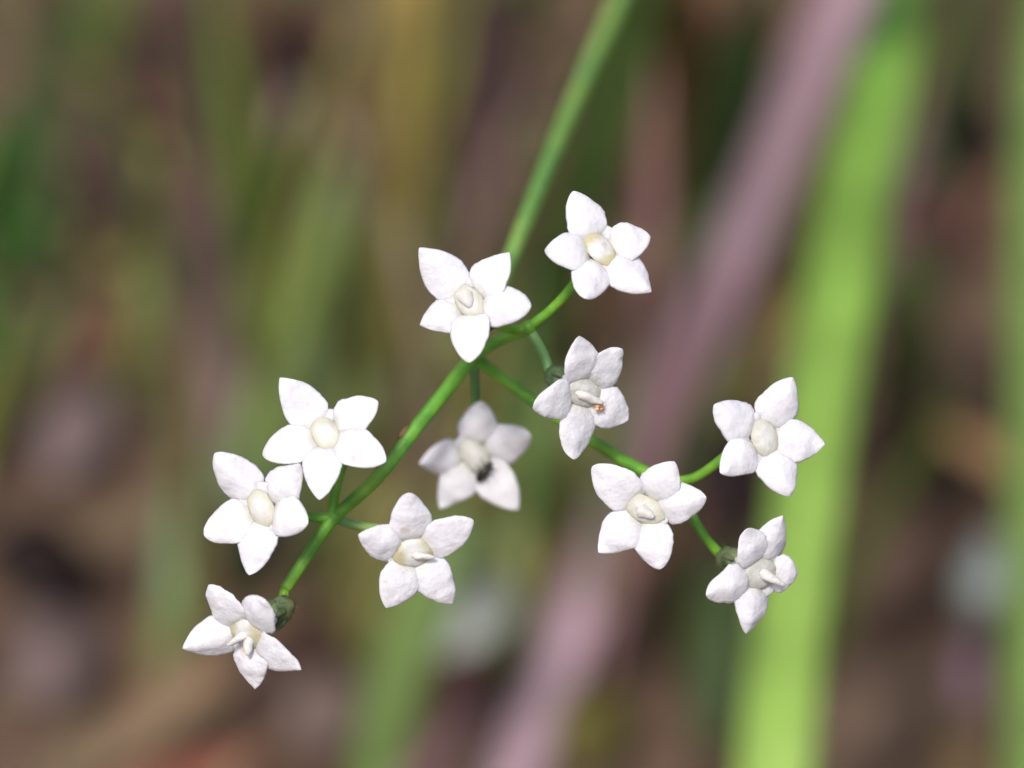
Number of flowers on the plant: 11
